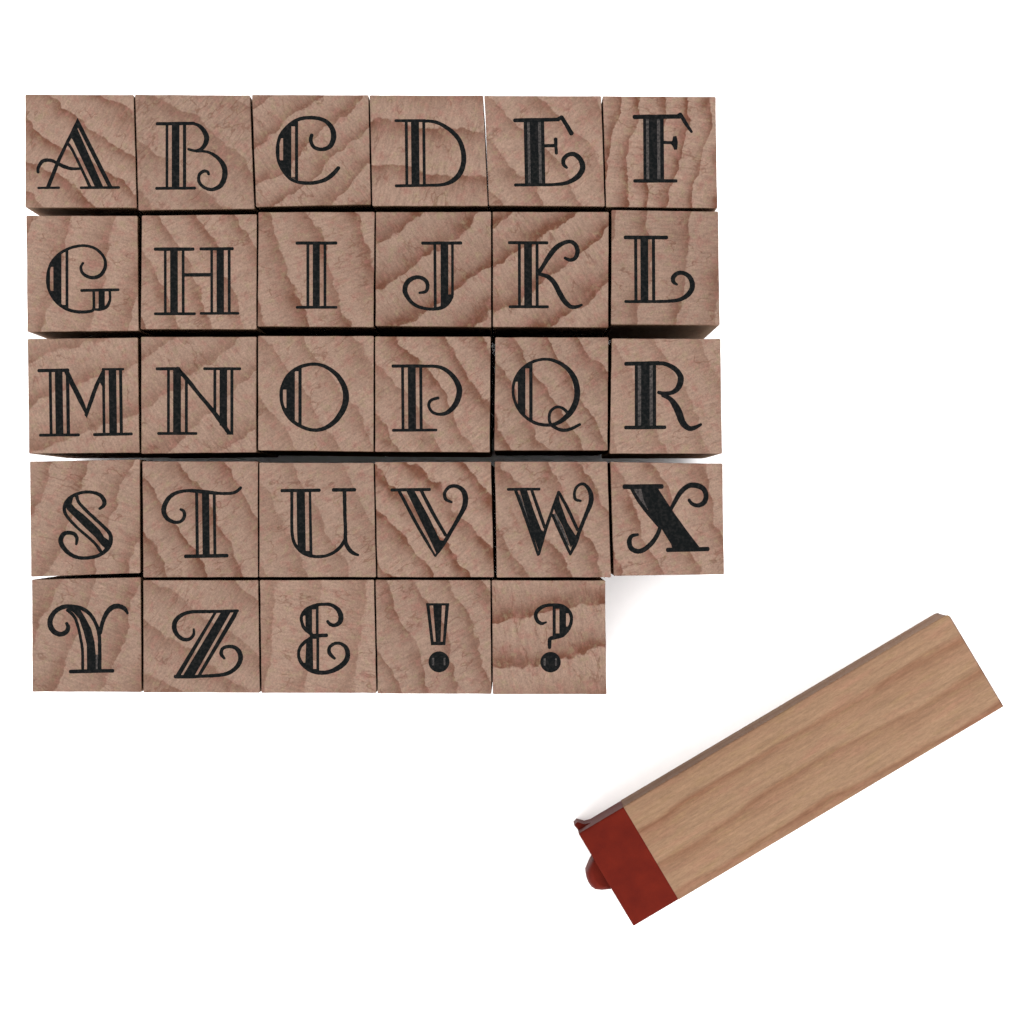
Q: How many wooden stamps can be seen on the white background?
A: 30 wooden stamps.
